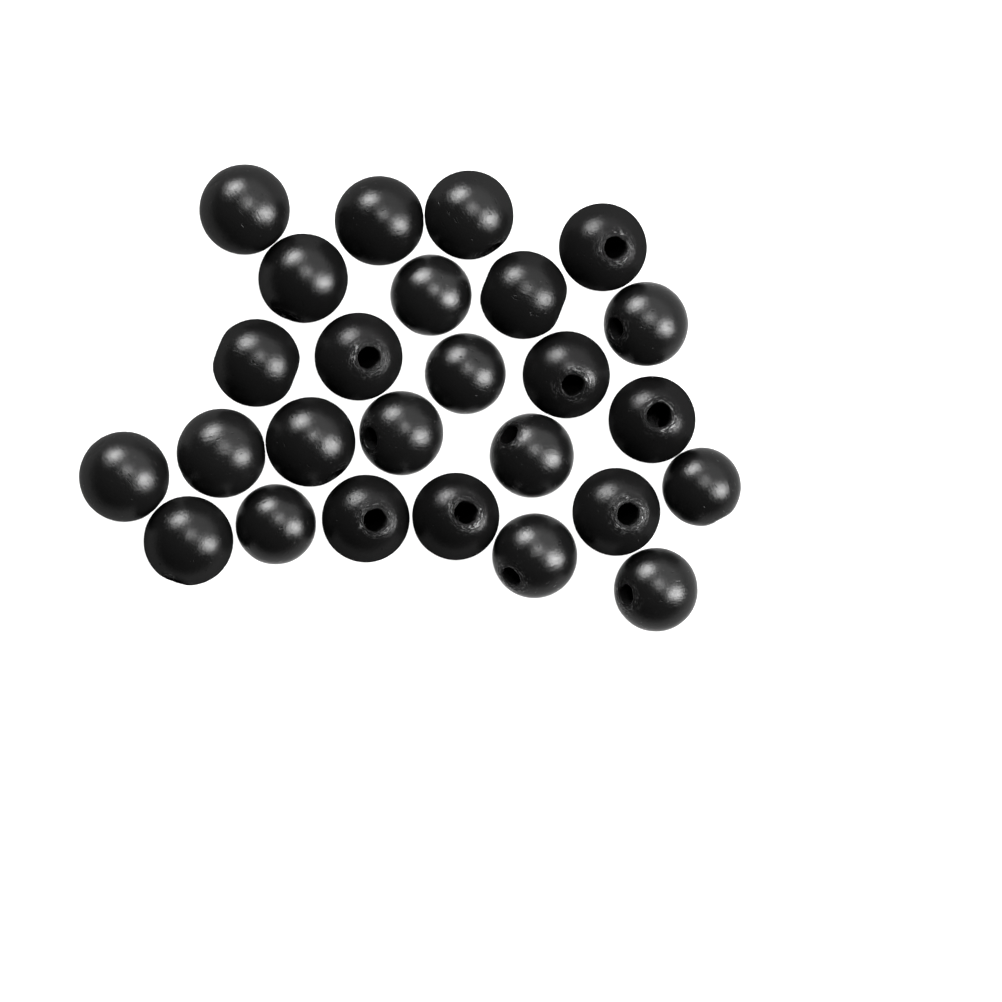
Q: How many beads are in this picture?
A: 26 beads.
